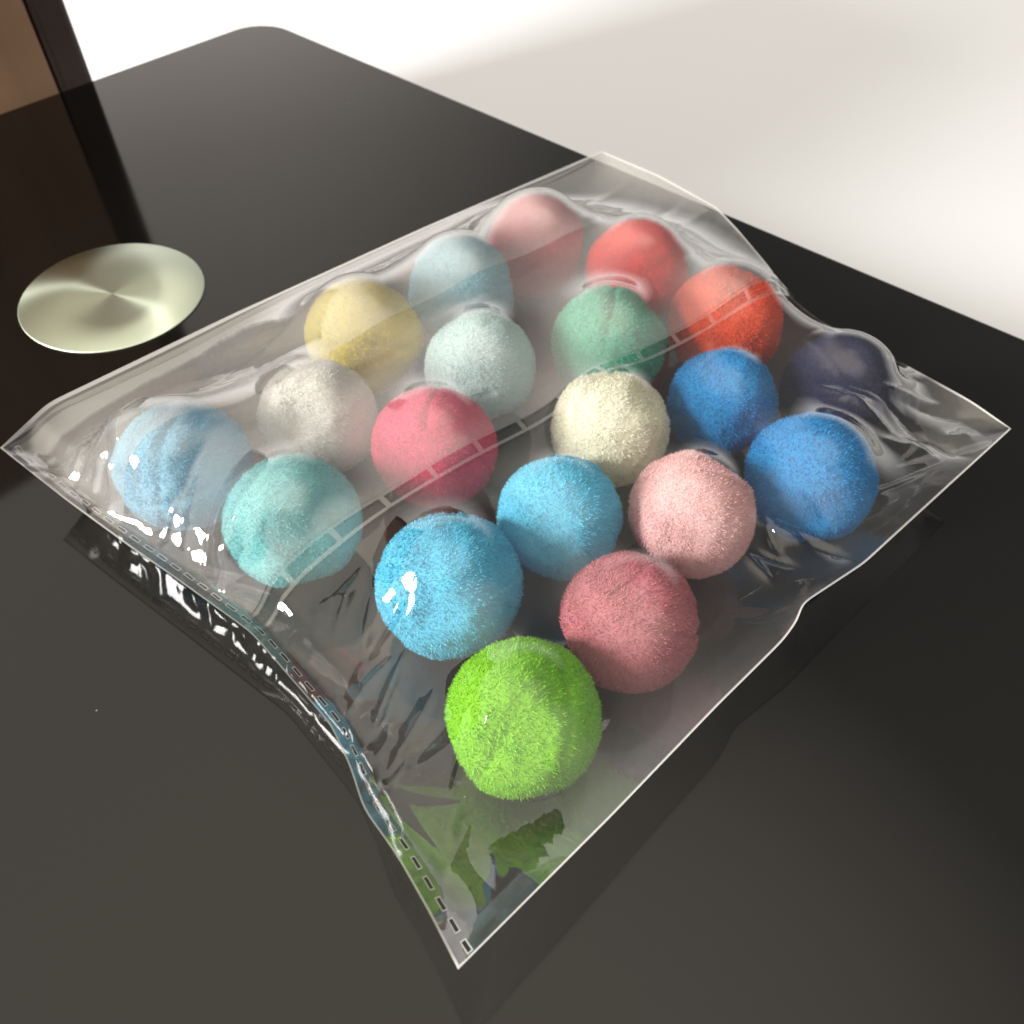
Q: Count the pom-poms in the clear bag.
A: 20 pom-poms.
